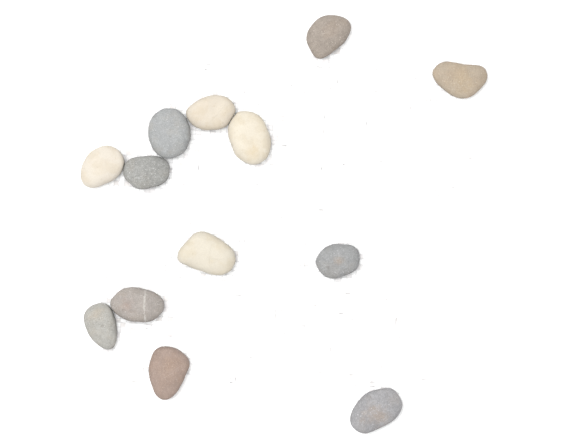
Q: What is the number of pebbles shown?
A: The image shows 13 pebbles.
